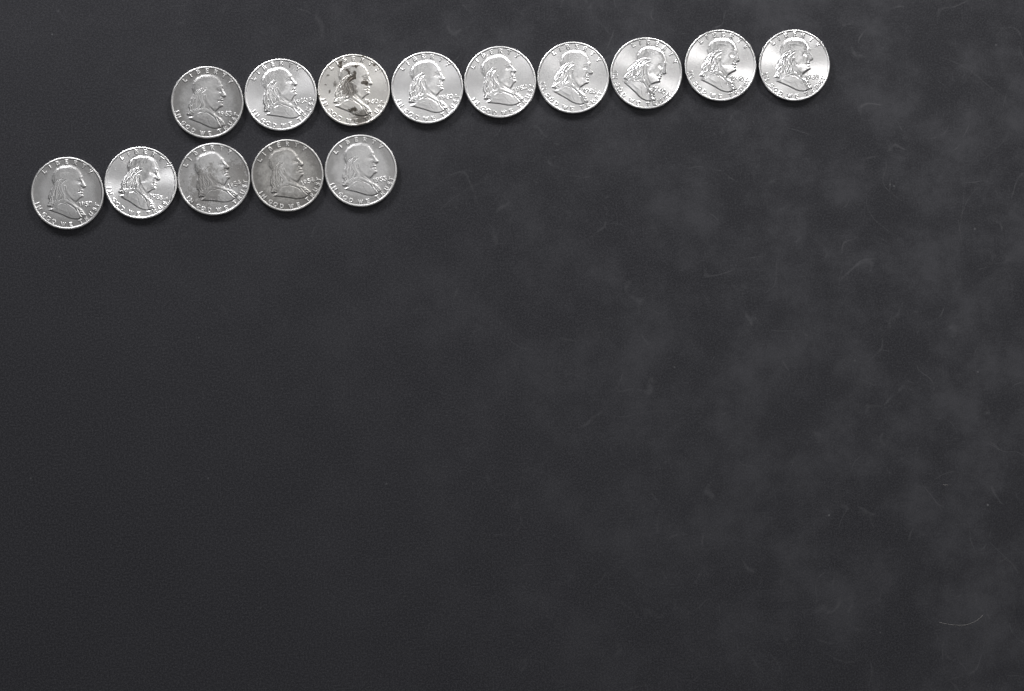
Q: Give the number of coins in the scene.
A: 14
